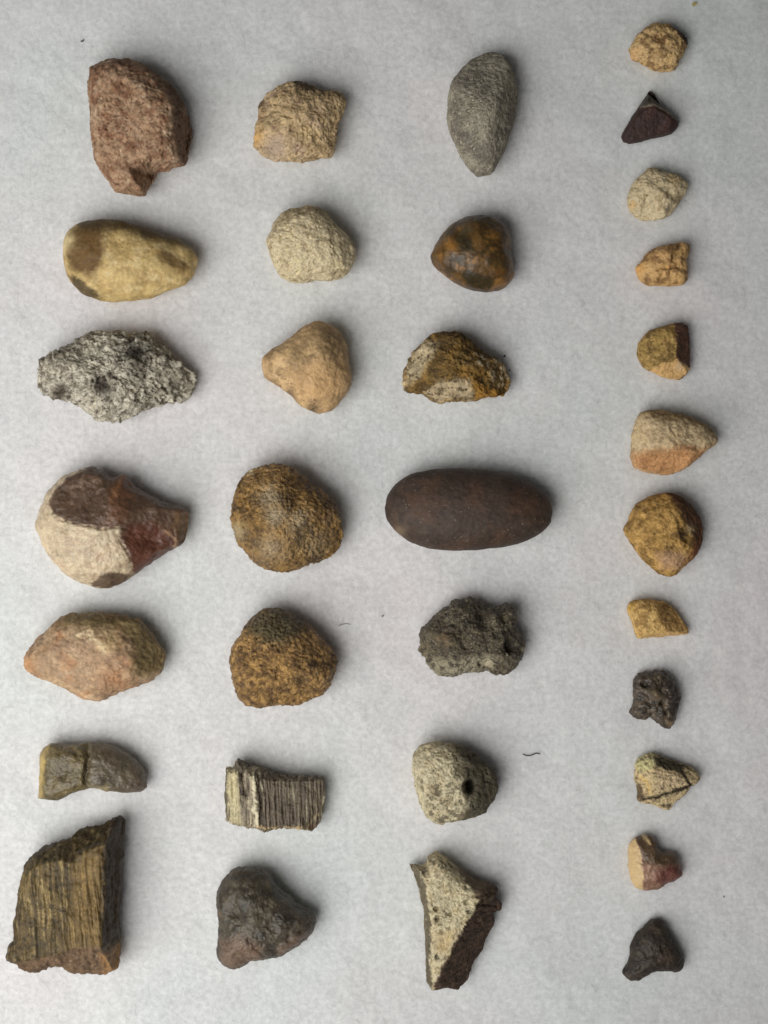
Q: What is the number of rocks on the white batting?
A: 33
